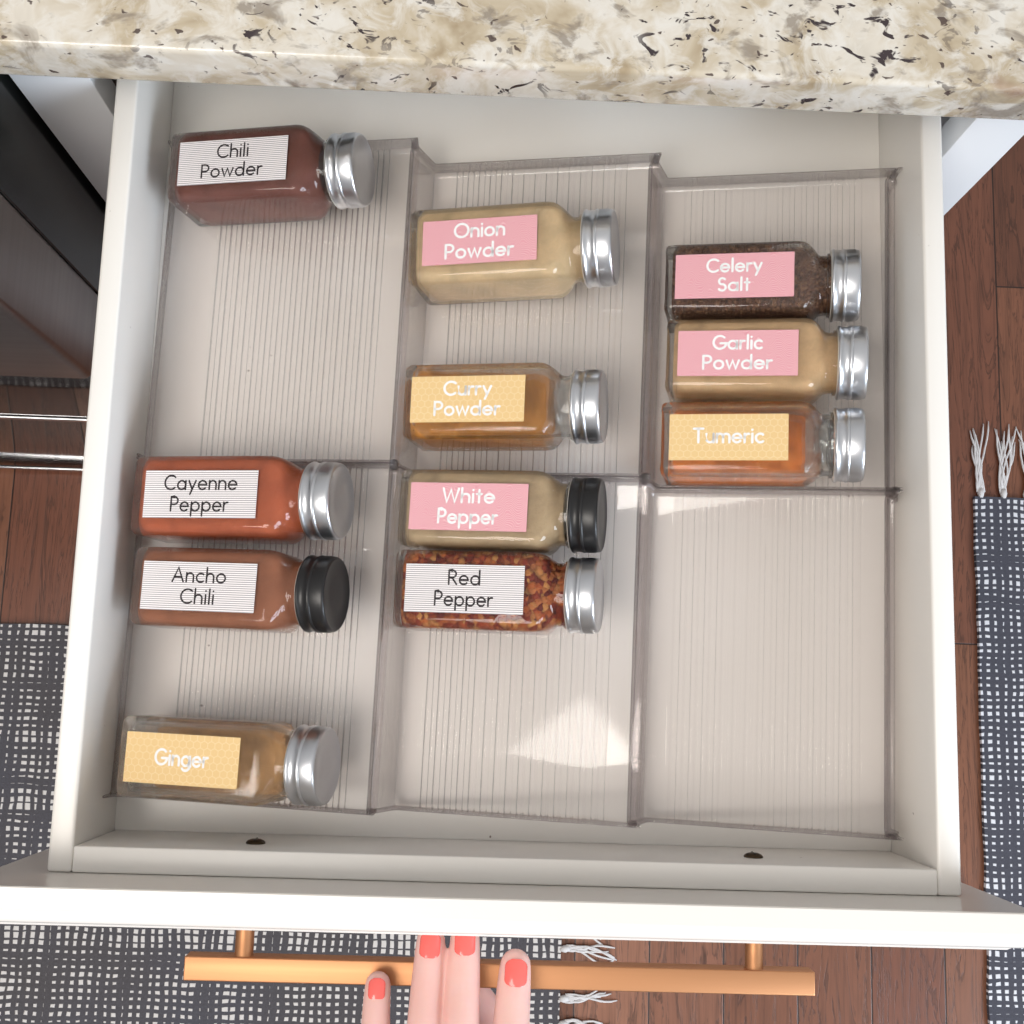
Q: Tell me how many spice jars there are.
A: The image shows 11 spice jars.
